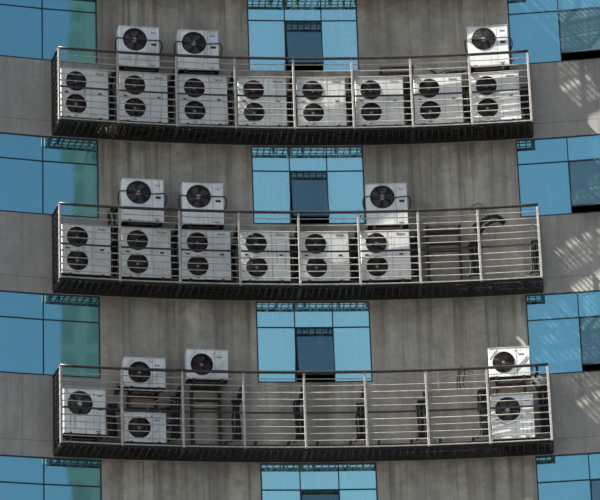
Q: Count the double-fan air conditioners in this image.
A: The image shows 14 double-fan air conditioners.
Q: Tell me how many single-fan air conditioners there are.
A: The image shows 12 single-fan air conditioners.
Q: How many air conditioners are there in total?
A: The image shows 26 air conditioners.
